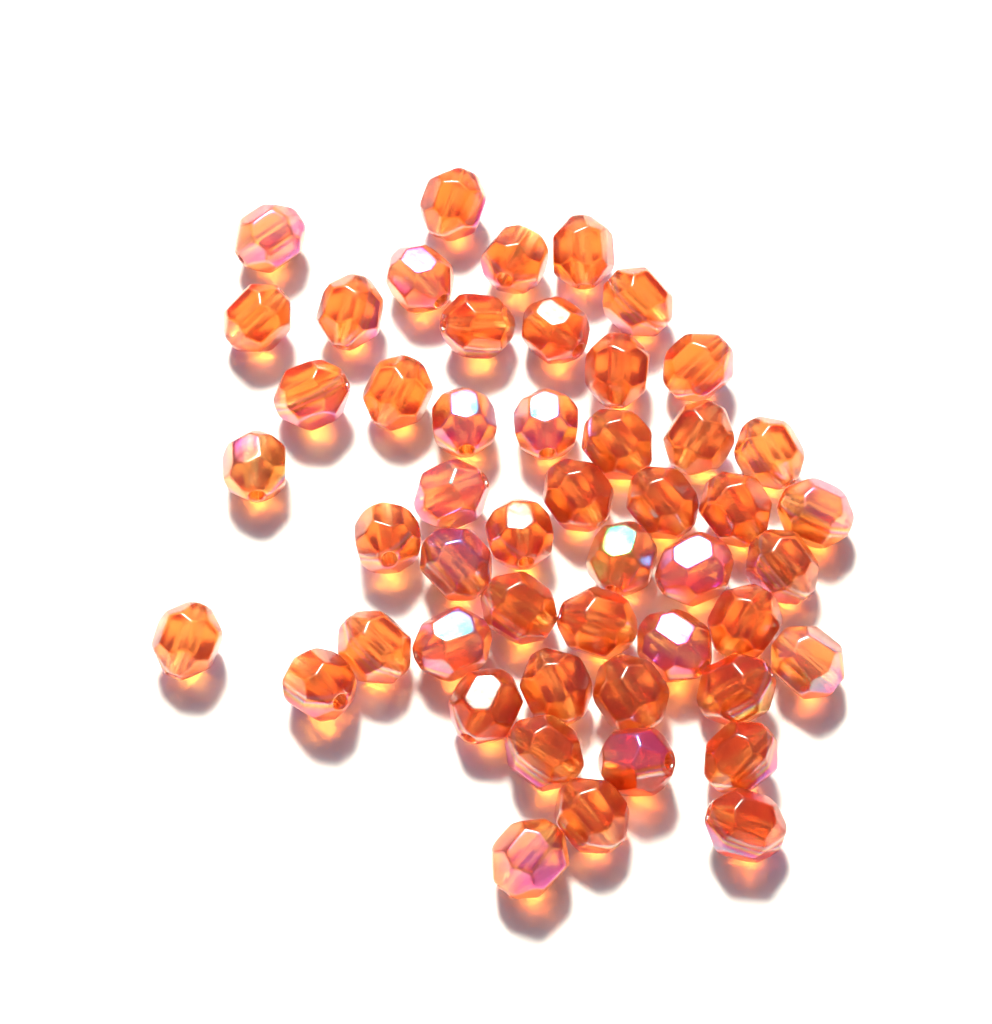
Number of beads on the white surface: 50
